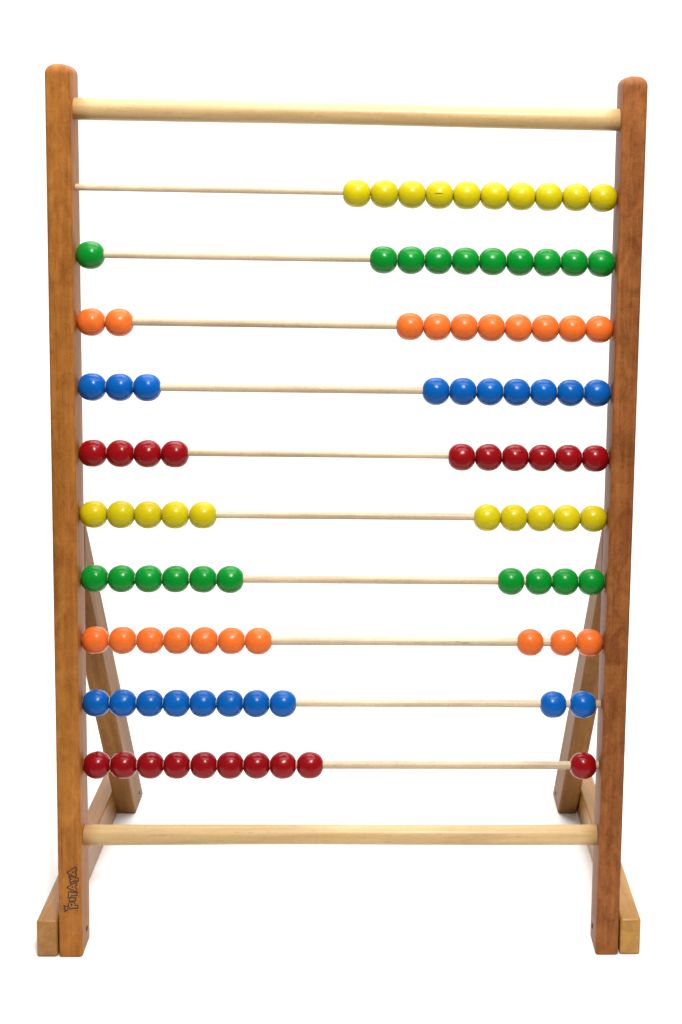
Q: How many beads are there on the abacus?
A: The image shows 100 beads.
